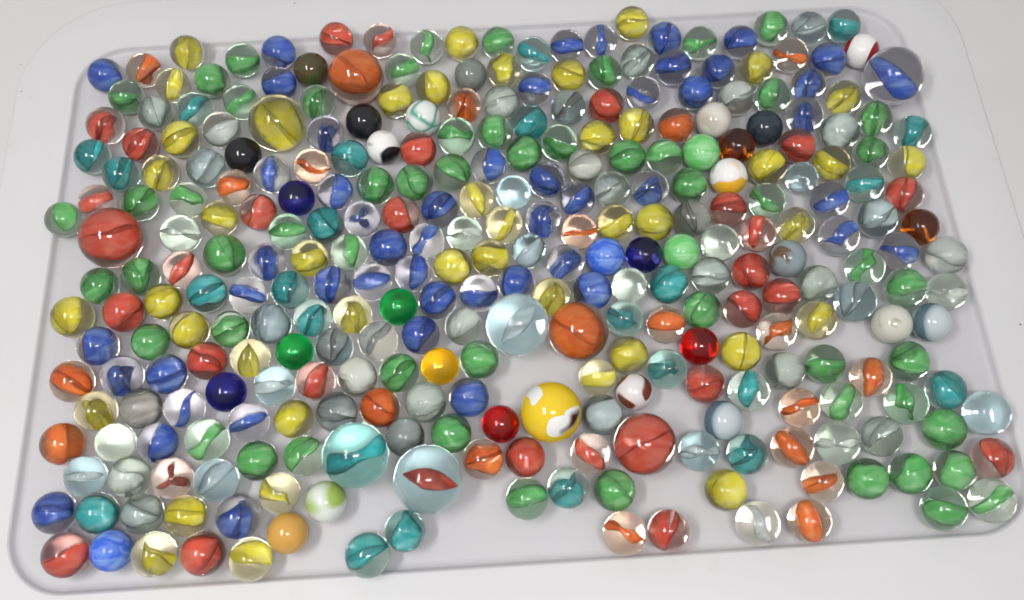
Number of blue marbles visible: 56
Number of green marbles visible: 60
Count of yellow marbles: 45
